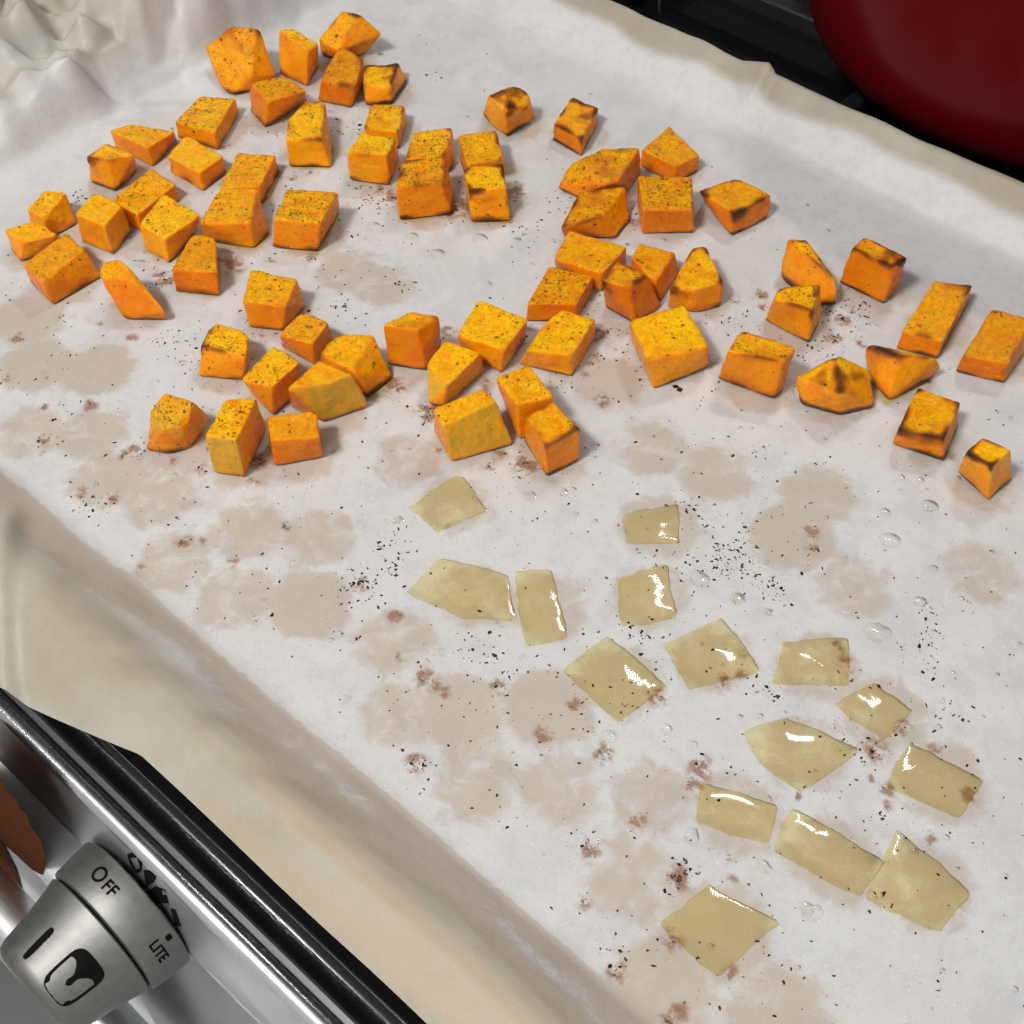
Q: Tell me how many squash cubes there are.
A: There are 67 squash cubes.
